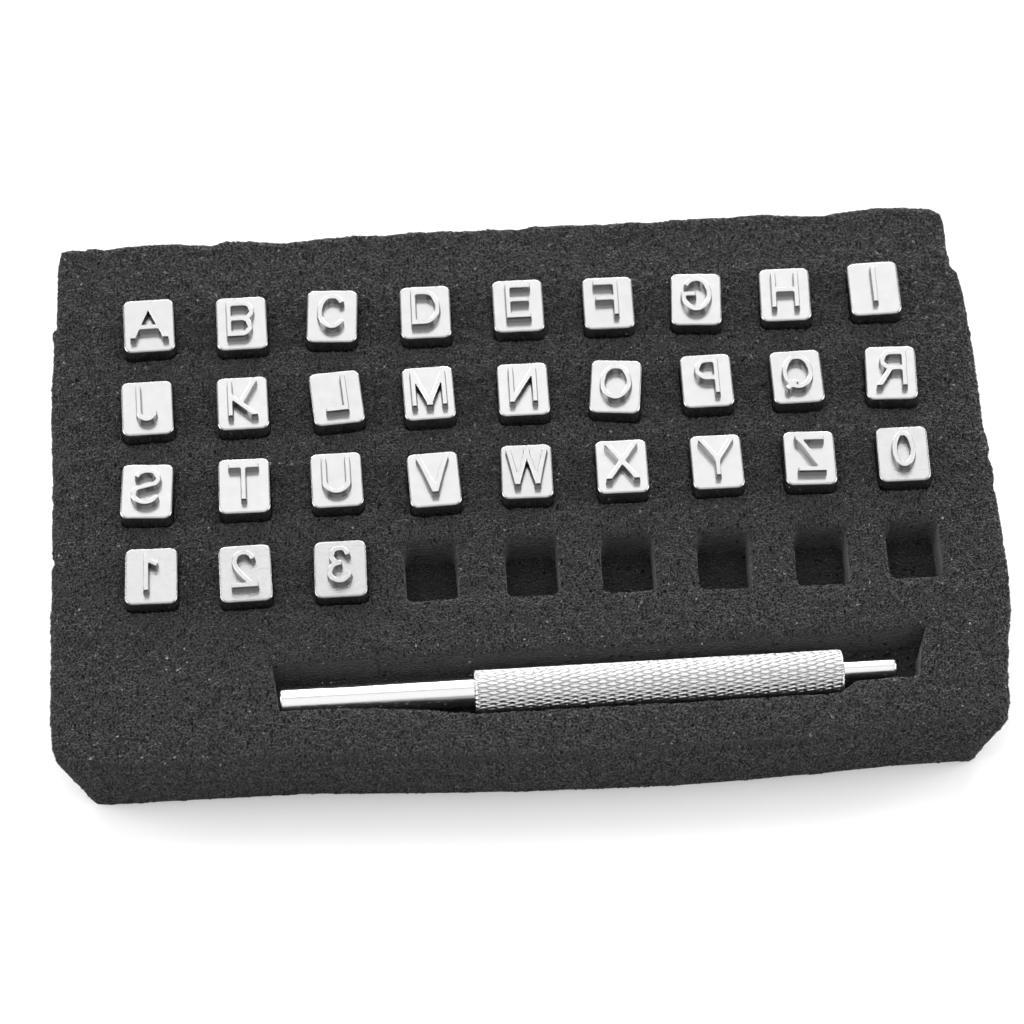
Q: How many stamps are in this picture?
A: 30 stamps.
